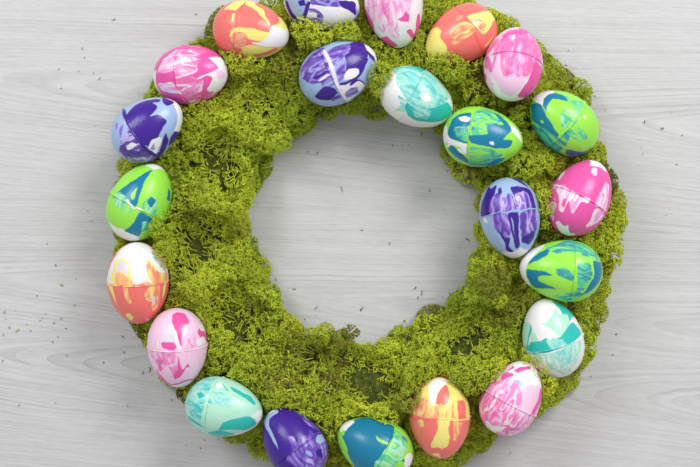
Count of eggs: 23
